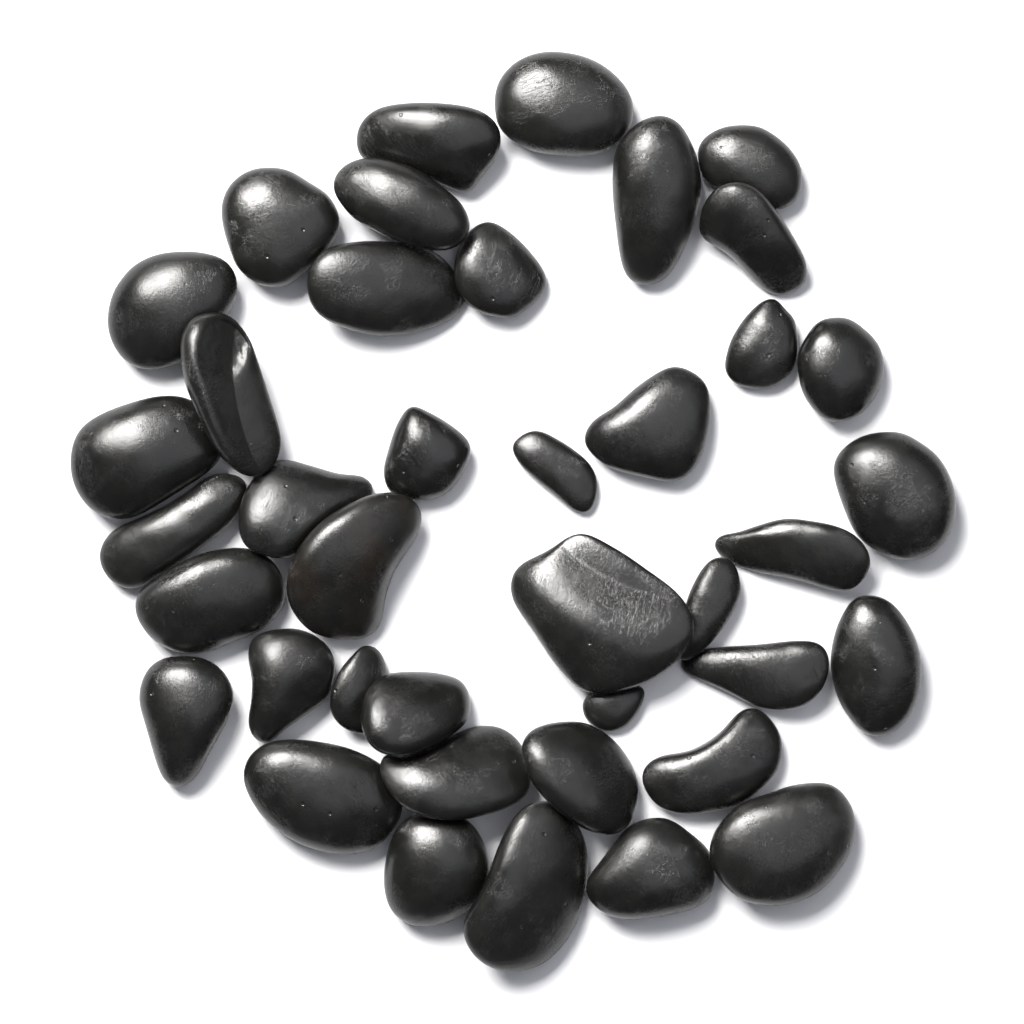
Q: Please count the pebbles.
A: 40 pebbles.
